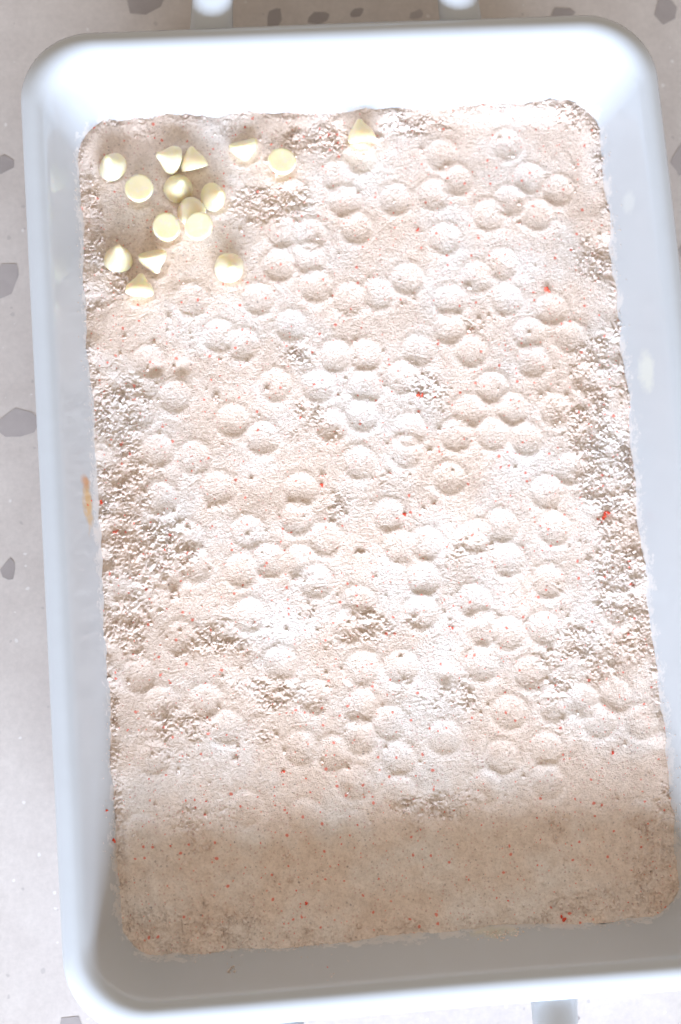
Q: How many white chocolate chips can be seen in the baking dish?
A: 16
